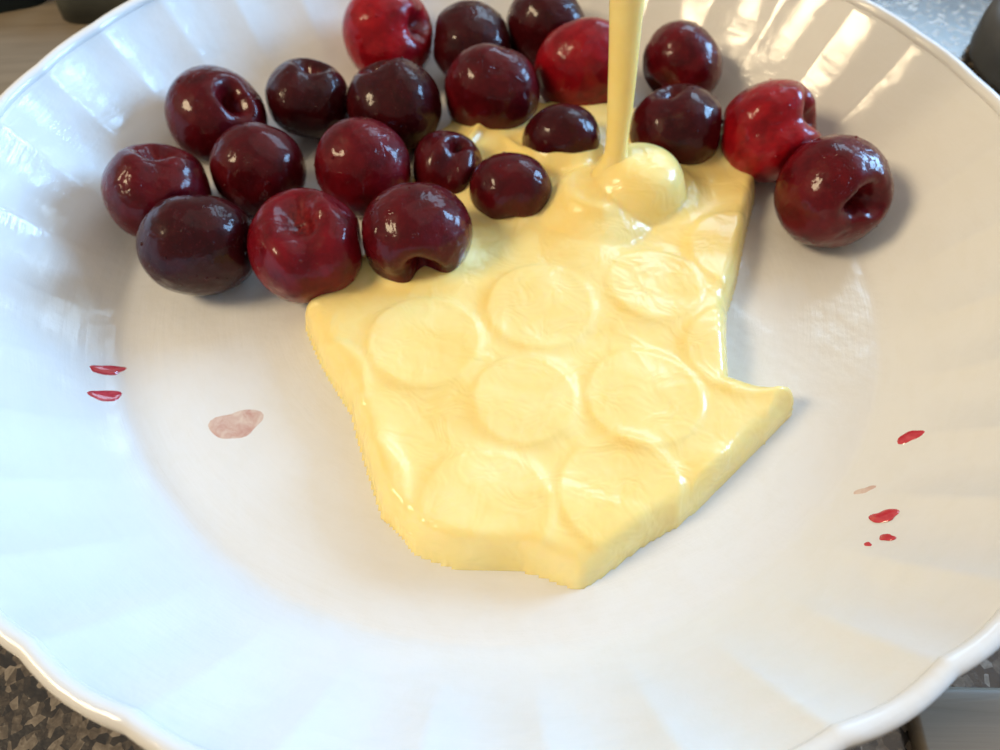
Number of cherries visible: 21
